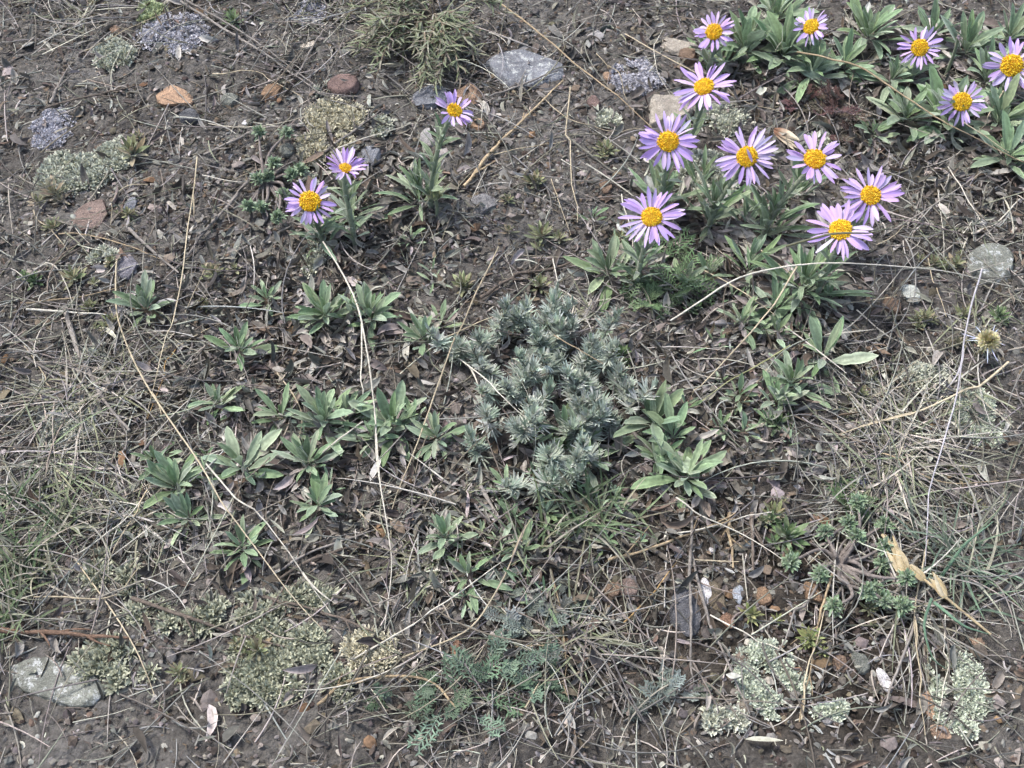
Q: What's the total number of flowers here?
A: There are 15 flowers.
